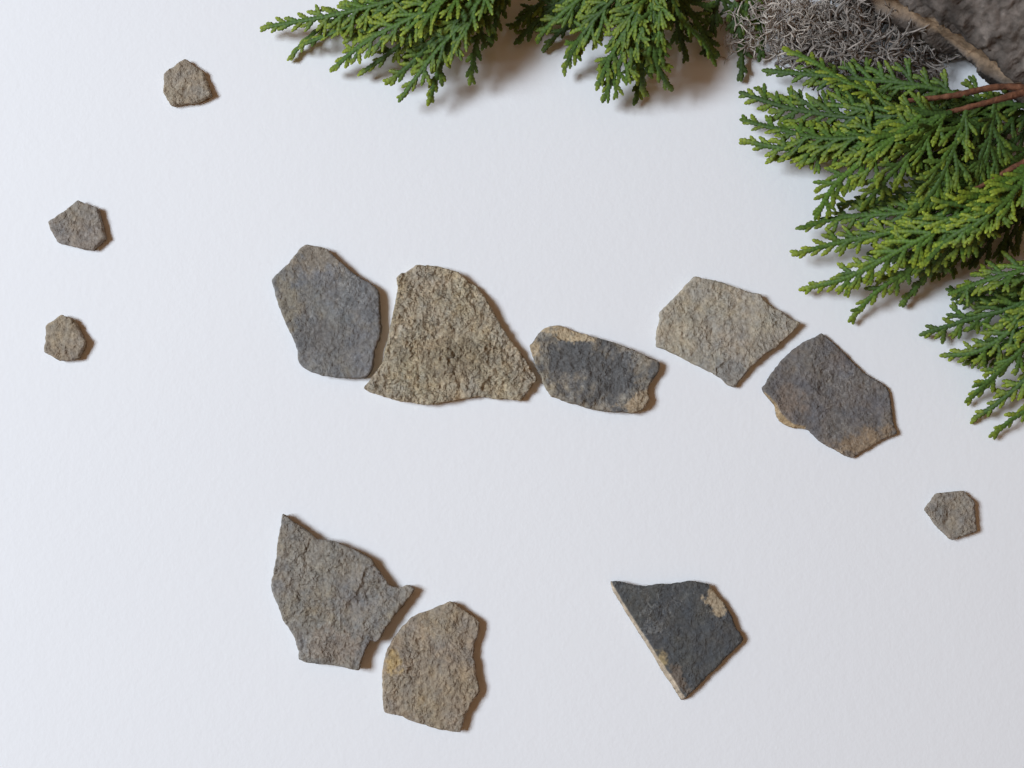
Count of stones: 12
